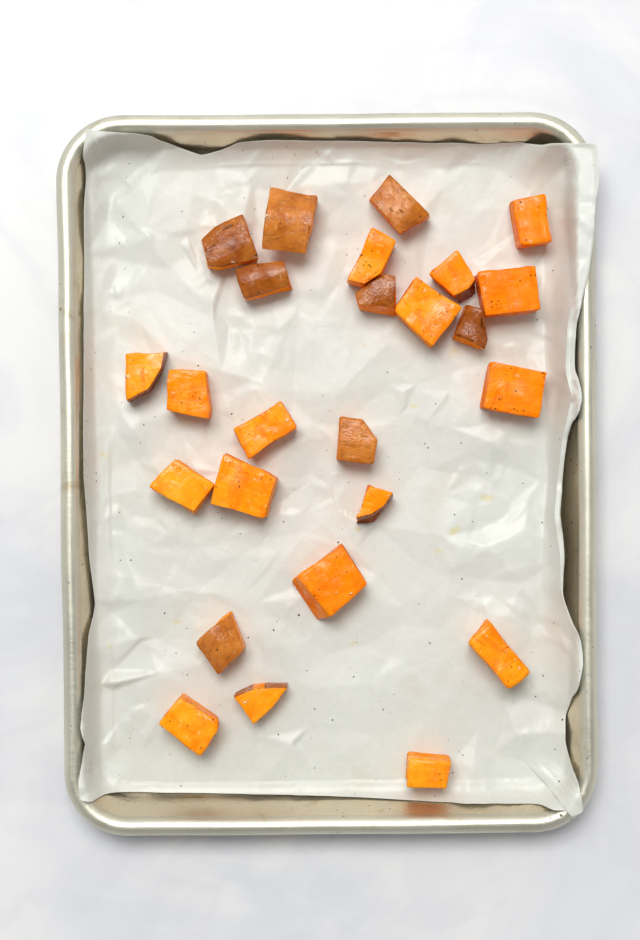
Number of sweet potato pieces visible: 25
